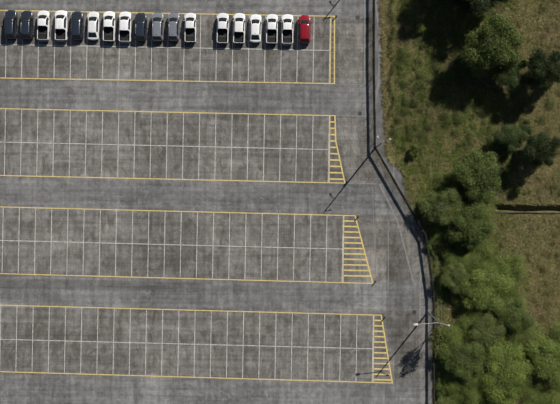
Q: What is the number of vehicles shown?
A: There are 18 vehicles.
